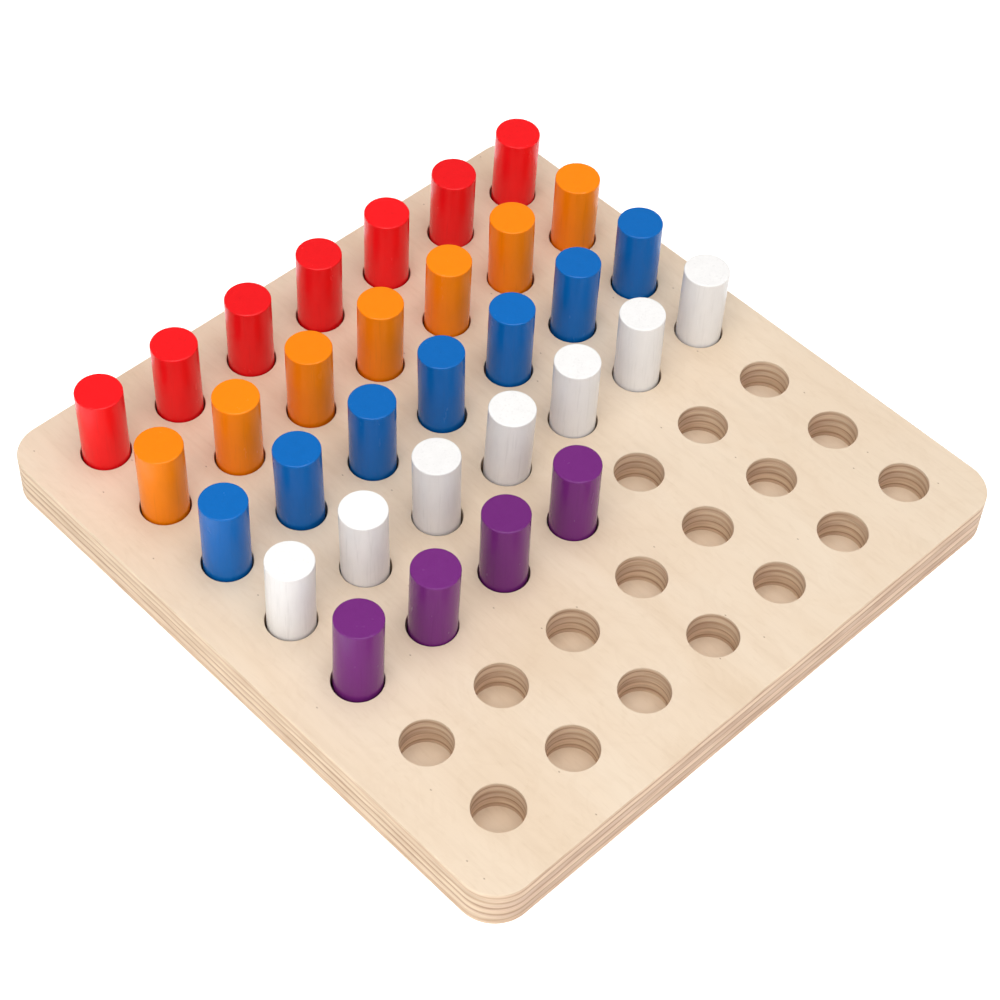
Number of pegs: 32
